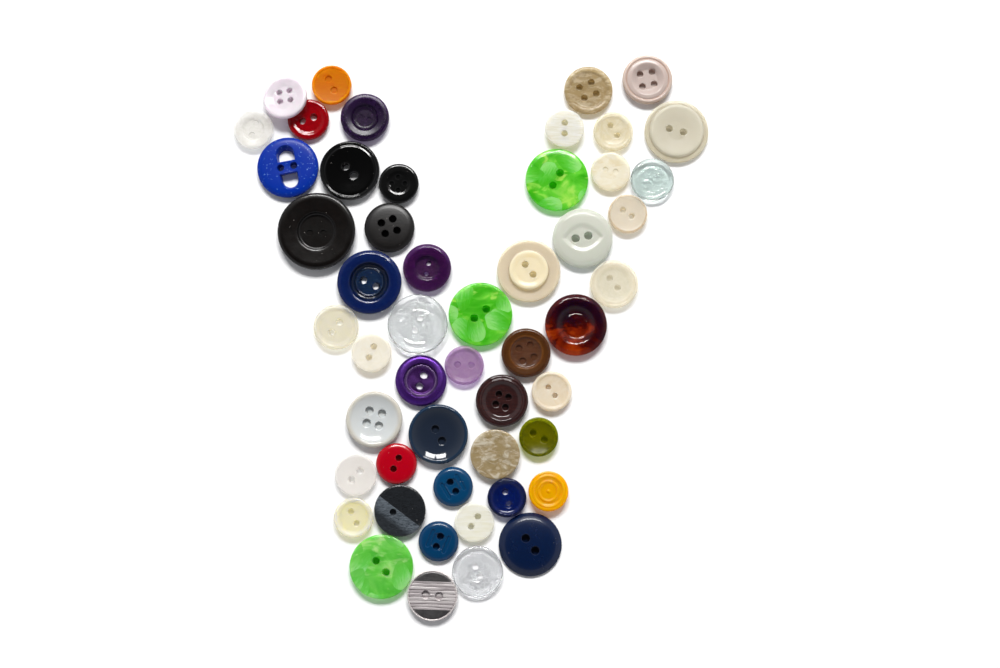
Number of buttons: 51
